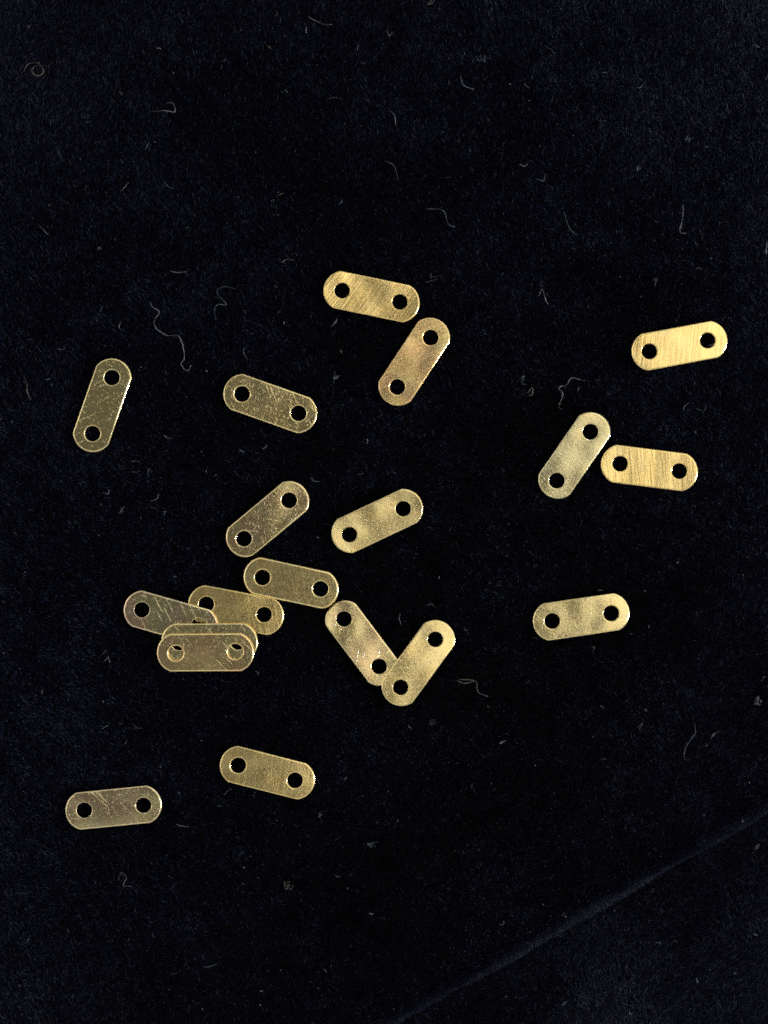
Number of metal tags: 19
